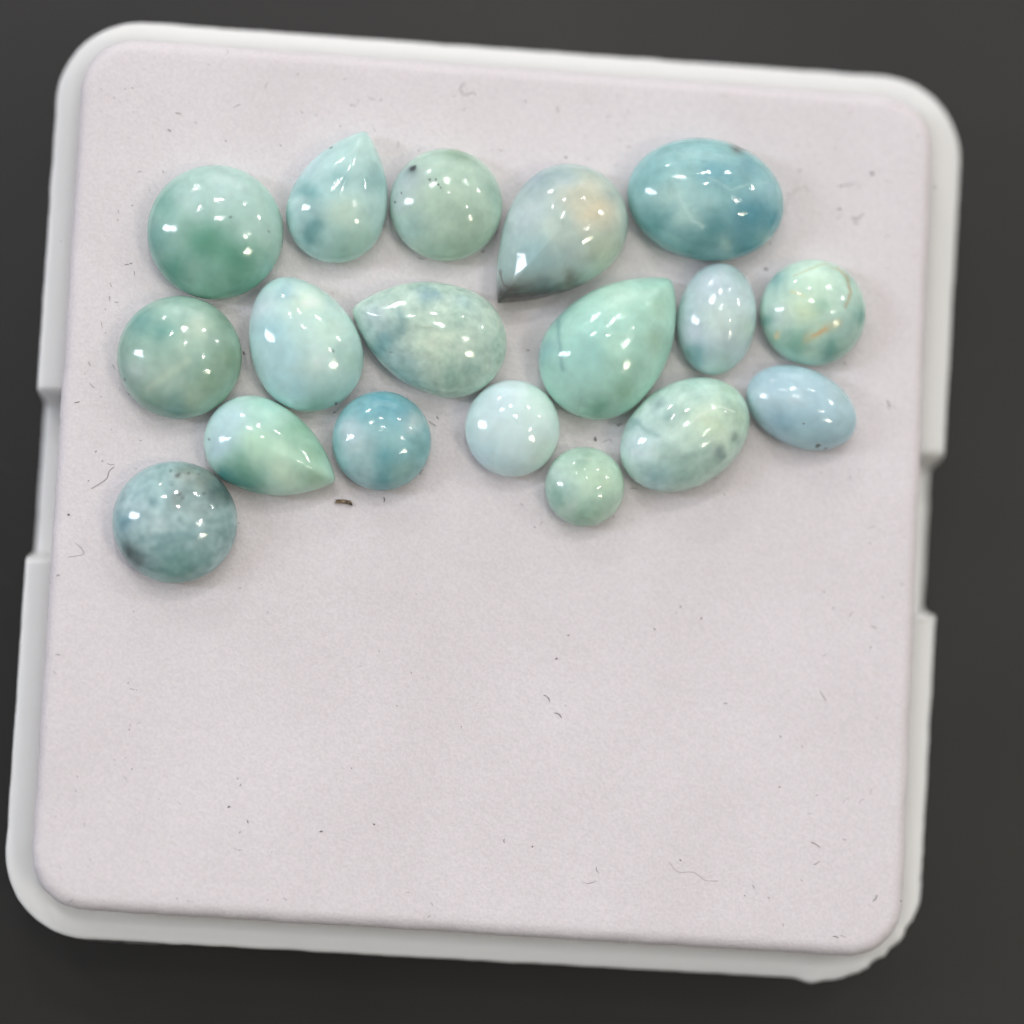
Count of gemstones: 18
